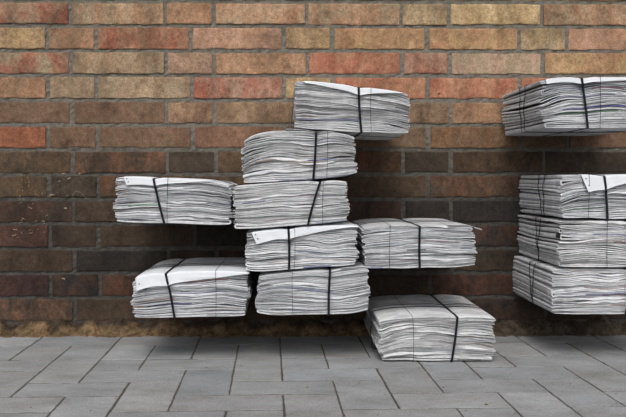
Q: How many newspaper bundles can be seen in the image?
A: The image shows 13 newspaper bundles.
